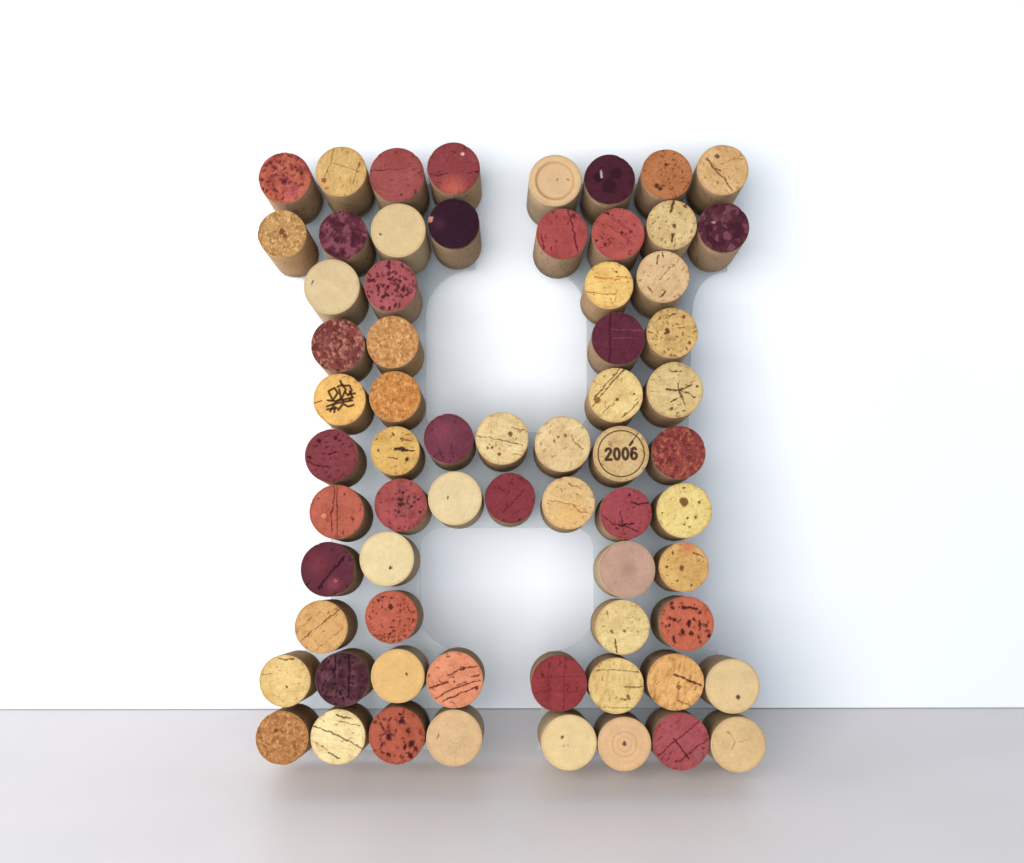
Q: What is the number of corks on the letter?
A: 66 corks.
